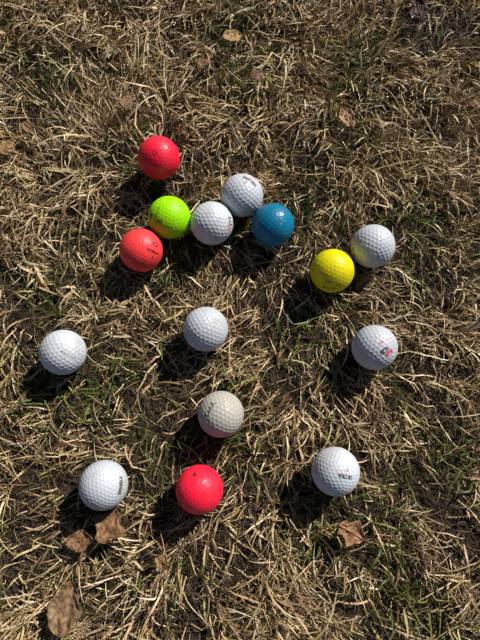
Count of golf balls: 15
